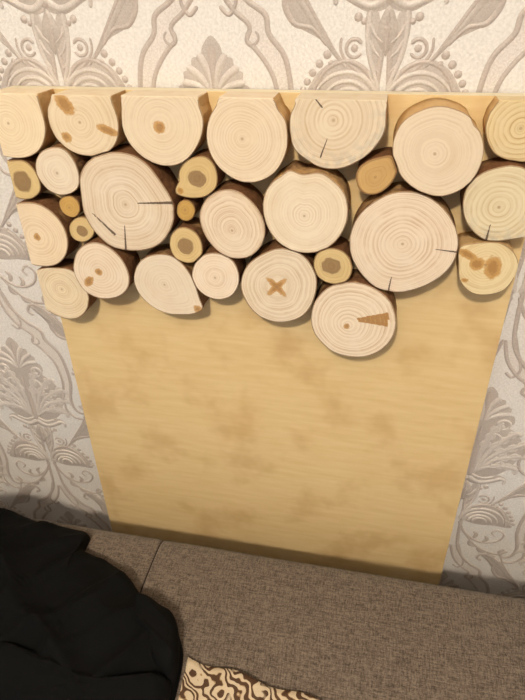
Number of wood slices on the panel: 29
